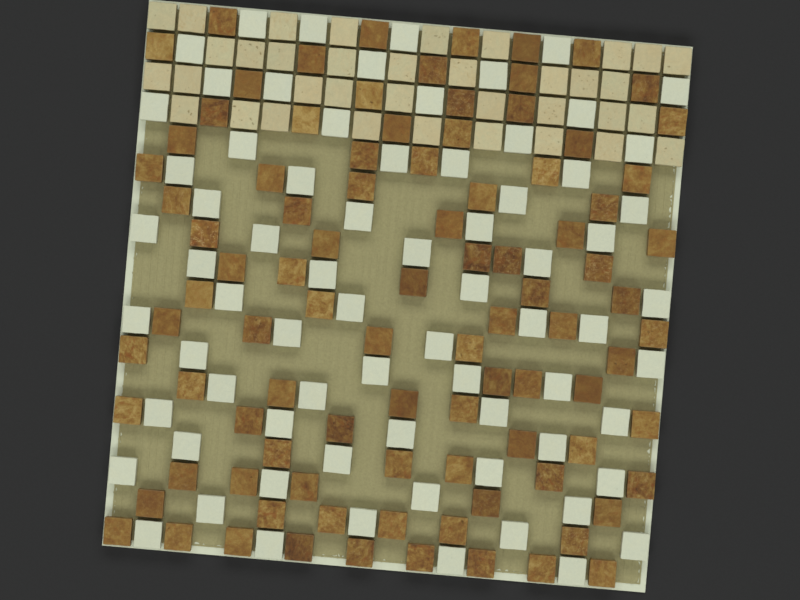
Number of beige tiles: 36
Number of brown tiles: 94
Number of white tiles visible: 72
